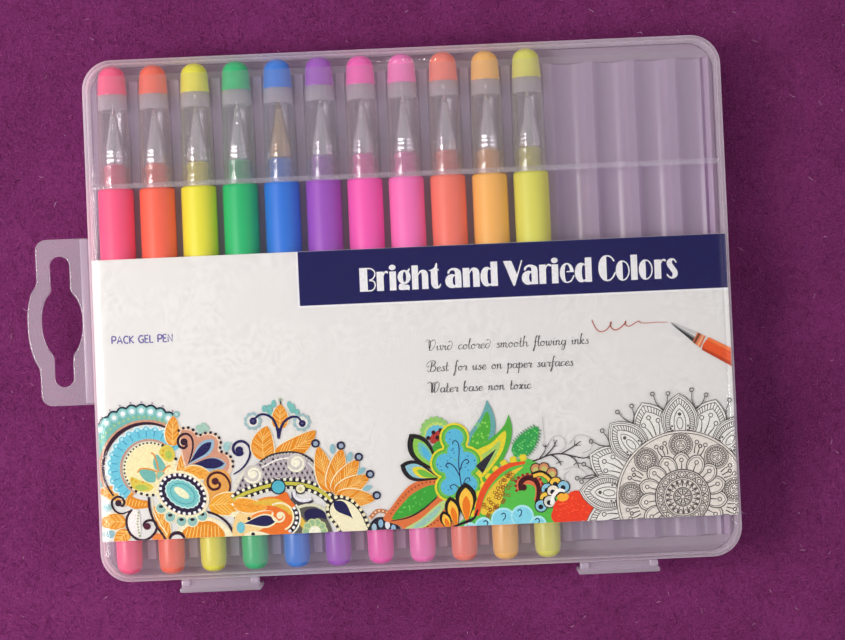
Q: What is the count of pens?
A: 11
